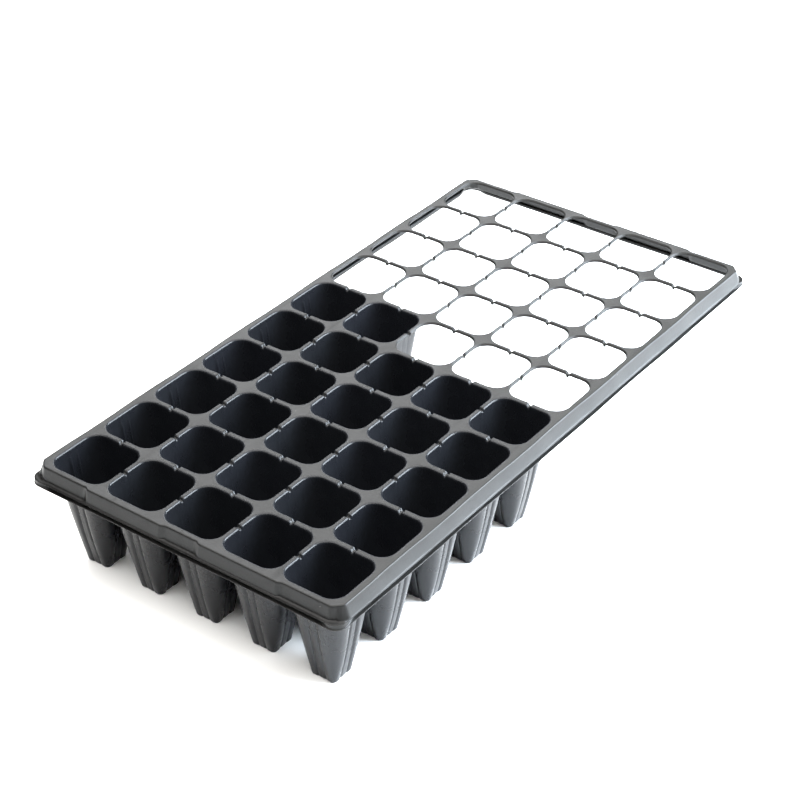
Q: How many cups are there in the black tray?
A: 27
